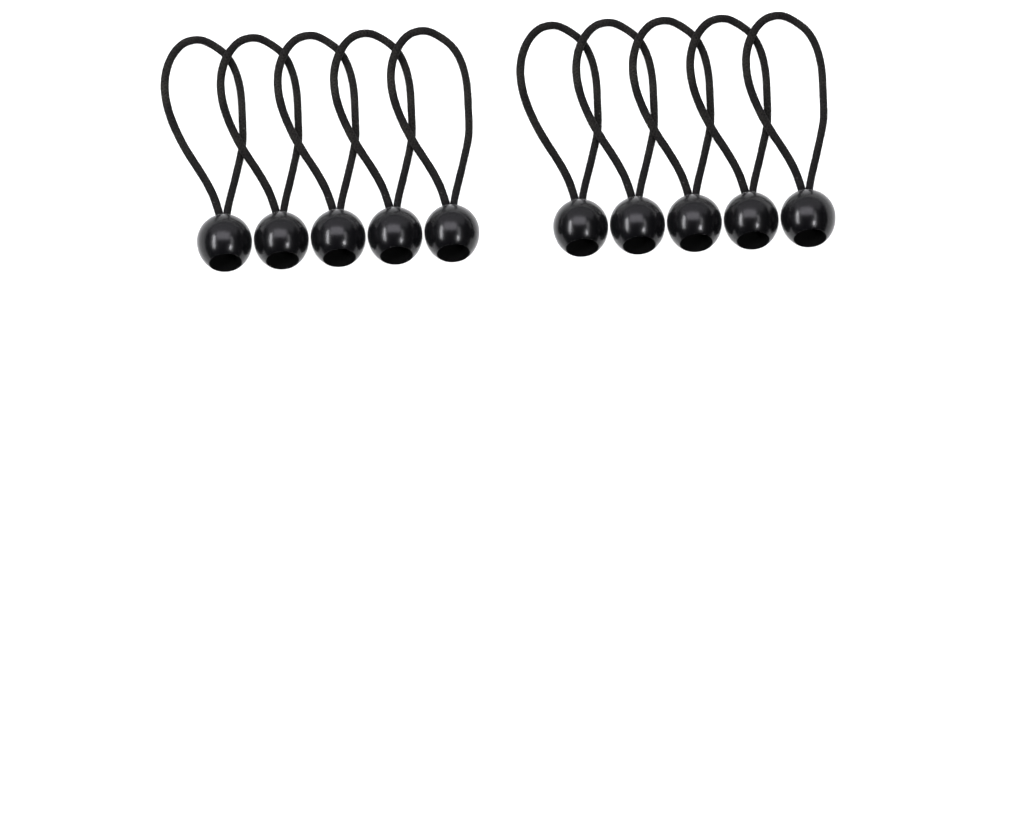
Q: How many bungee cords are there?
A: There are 10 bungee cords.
